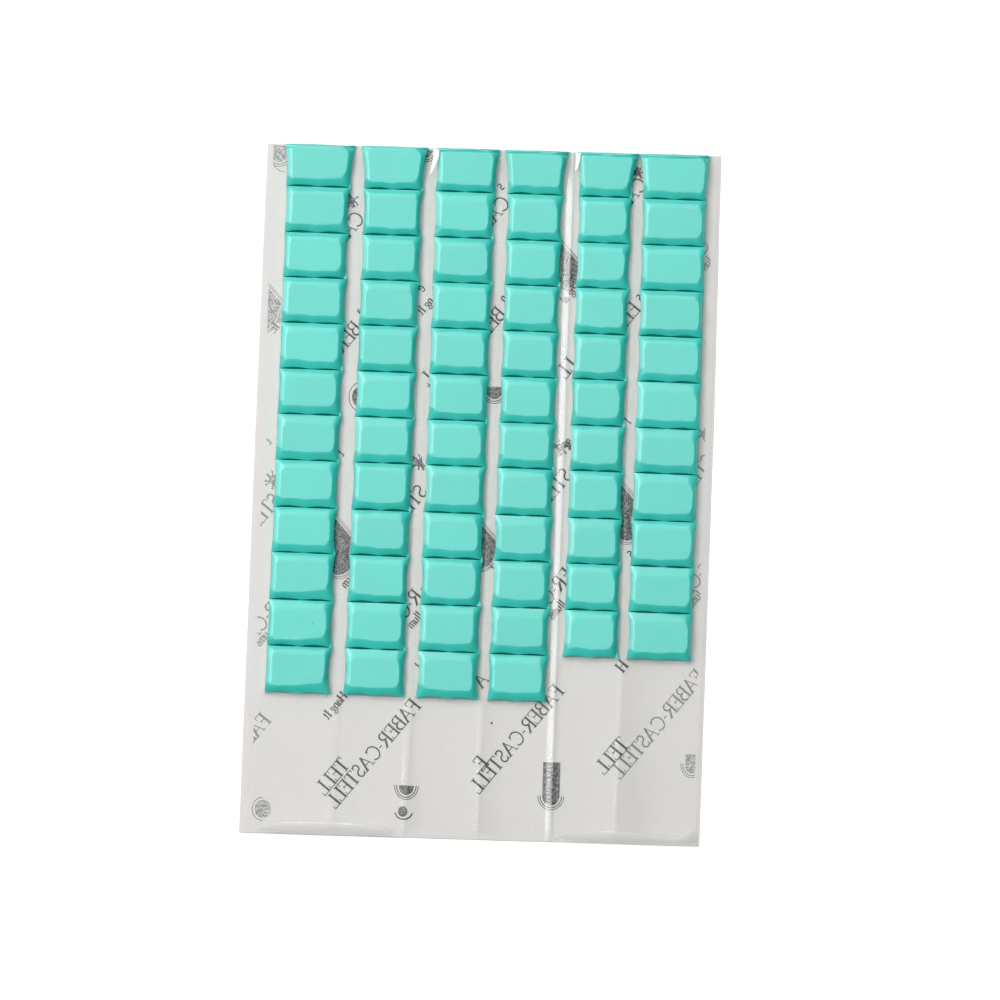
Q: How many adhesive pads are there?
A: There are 70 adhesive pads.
